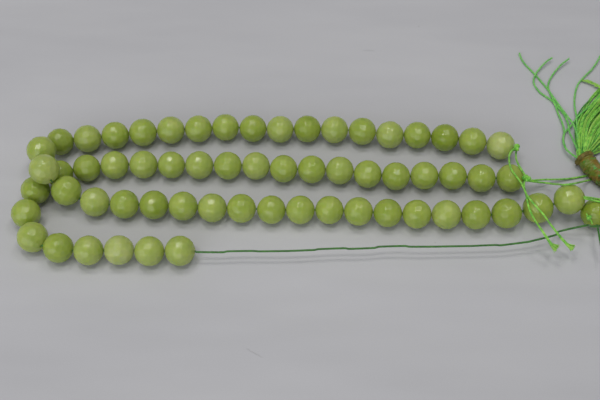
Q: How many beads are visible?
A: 63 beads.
